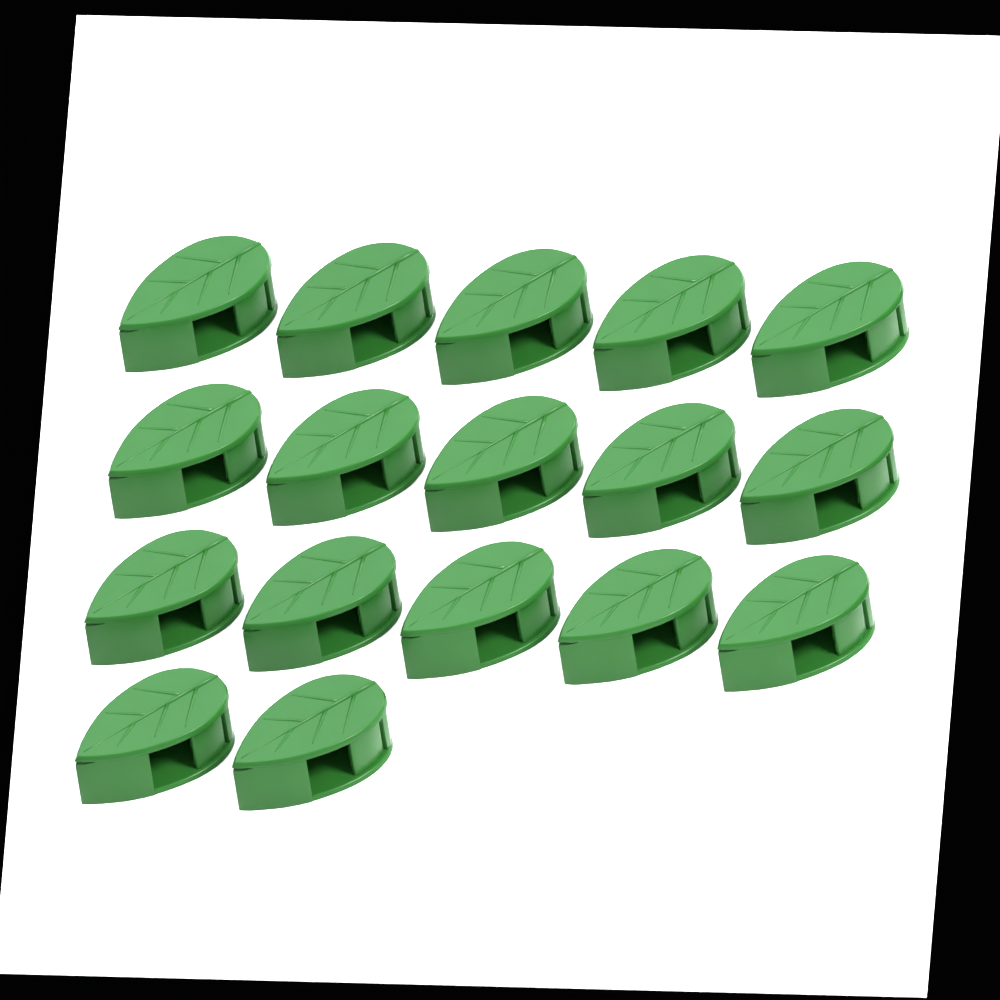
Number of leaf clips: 17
